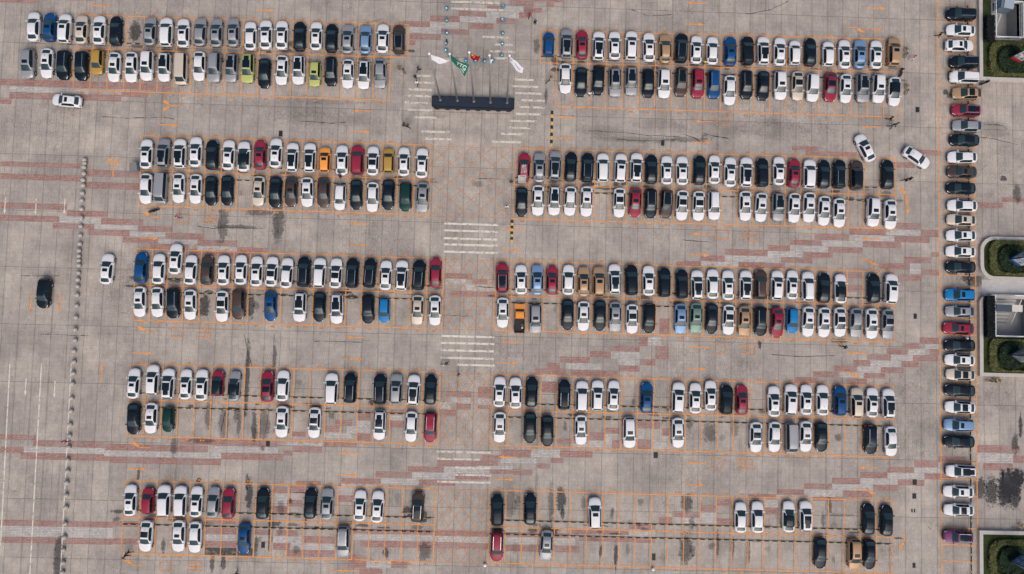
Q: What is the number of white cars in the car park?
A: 189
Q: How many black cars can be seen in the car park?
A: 76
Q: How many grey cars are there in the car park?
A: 32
